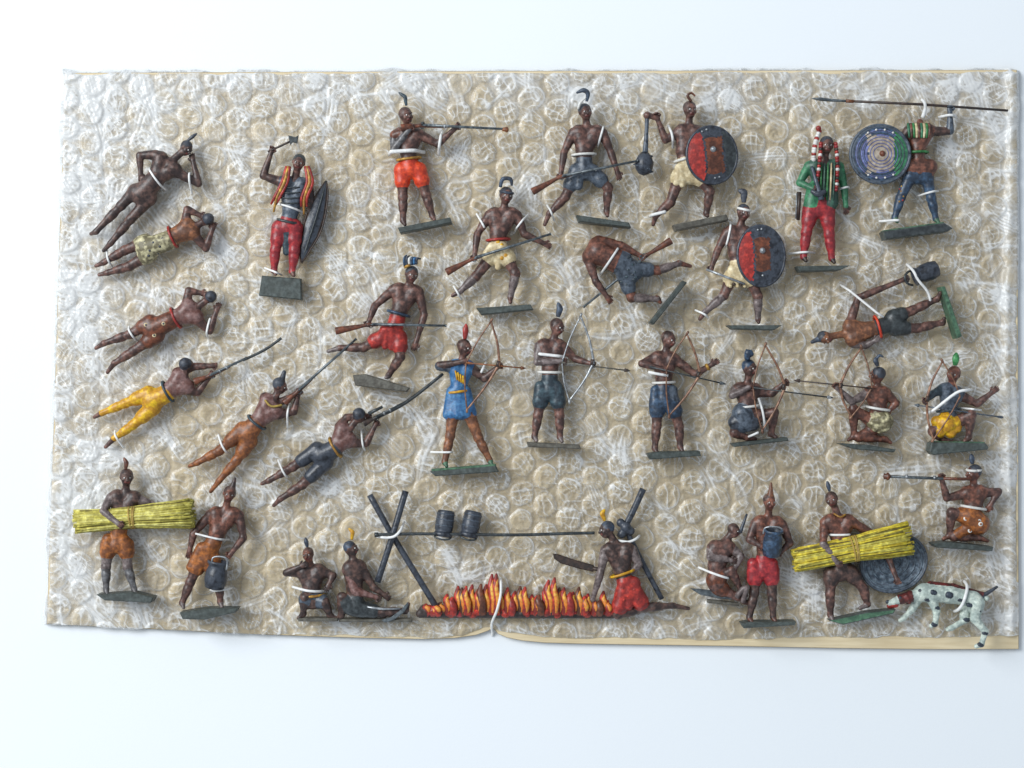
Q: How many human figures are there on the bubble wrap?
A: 32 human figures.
